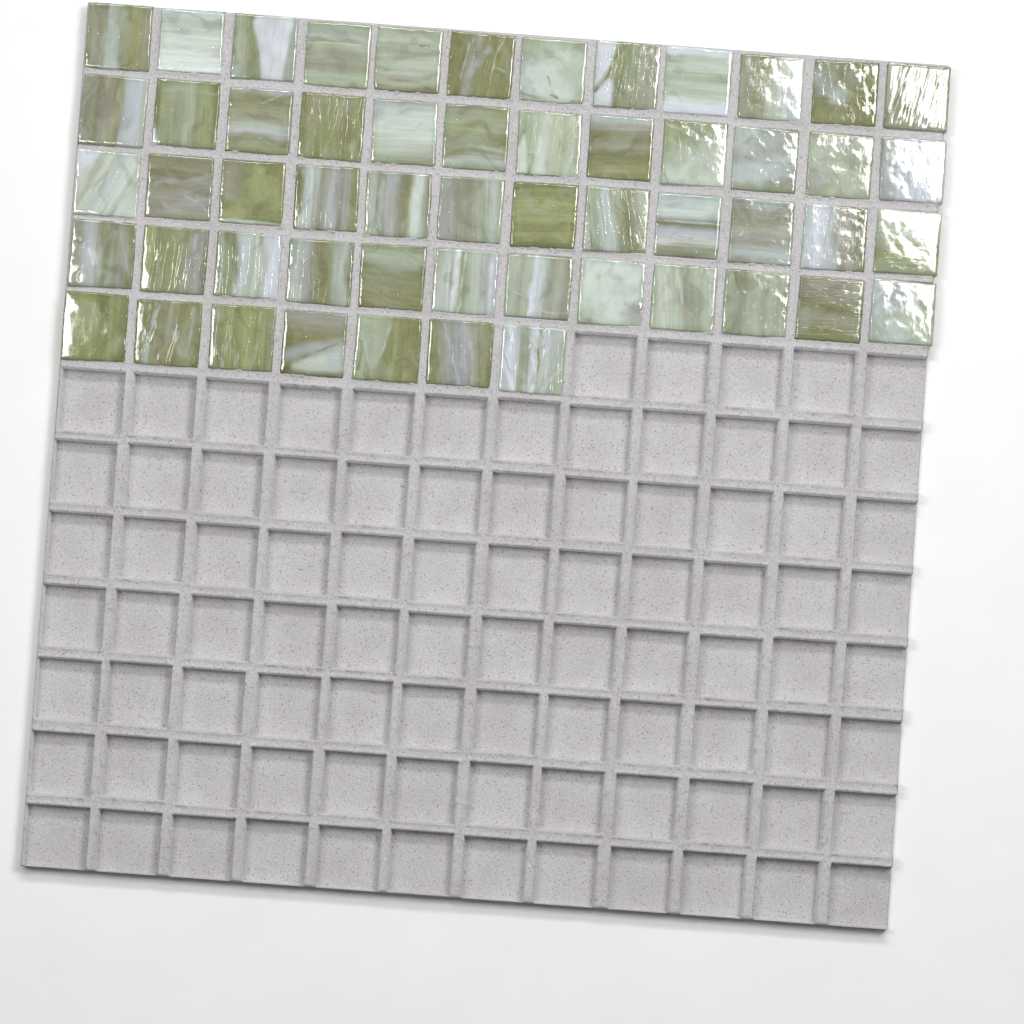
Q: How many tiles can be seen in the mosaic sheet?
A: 55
